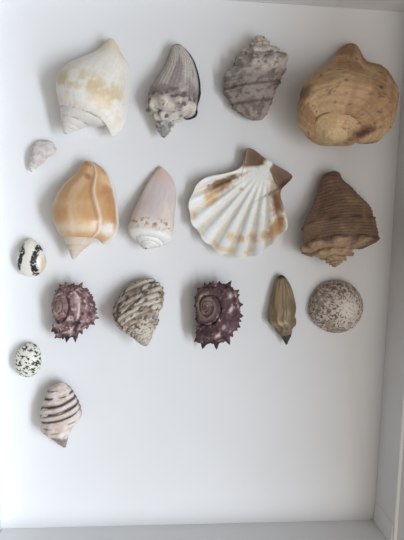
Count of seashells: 17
